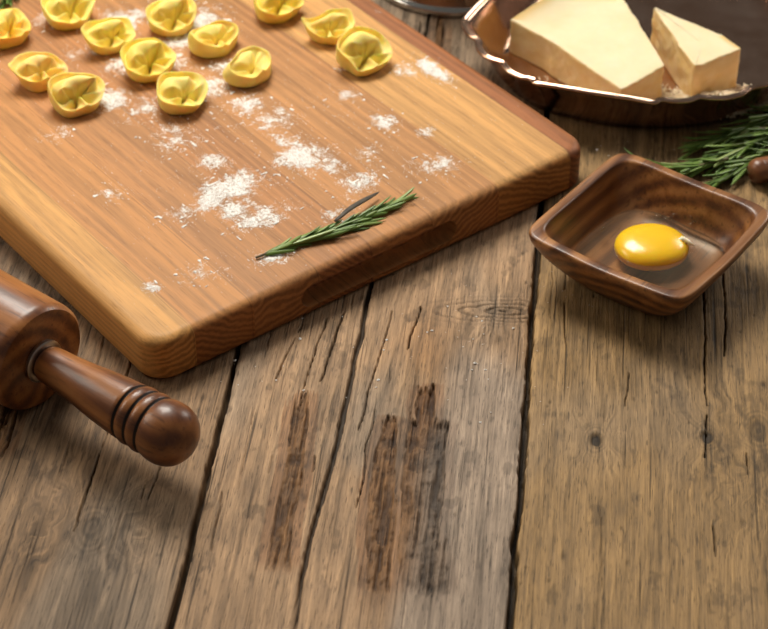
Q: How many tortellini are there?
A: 13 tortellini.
